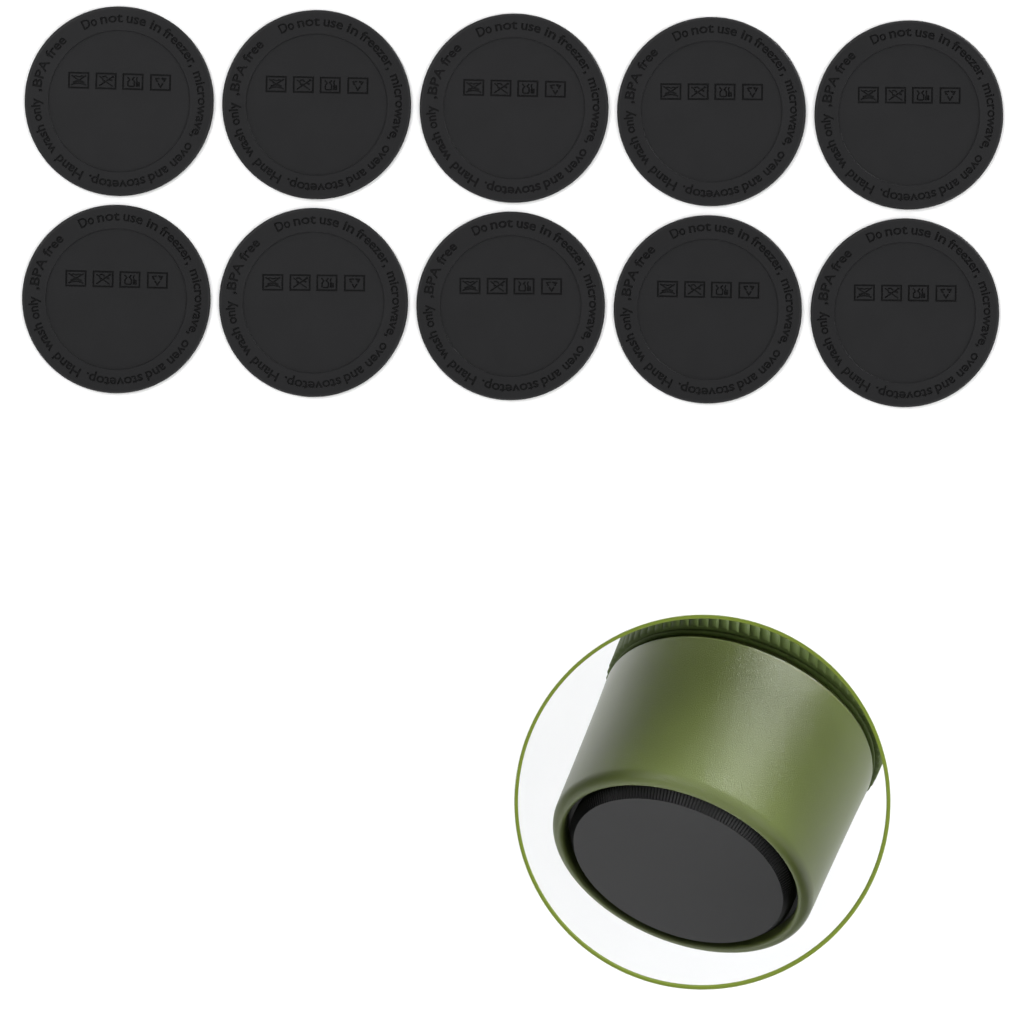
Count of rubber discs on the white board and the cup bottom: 10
